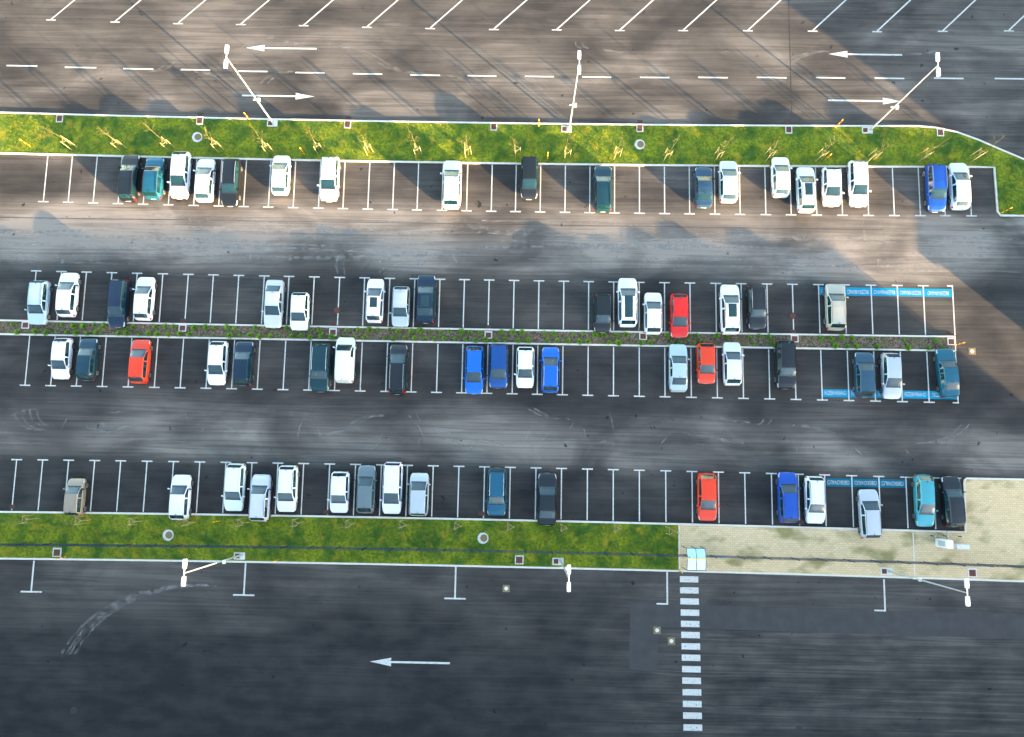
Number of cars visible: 70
